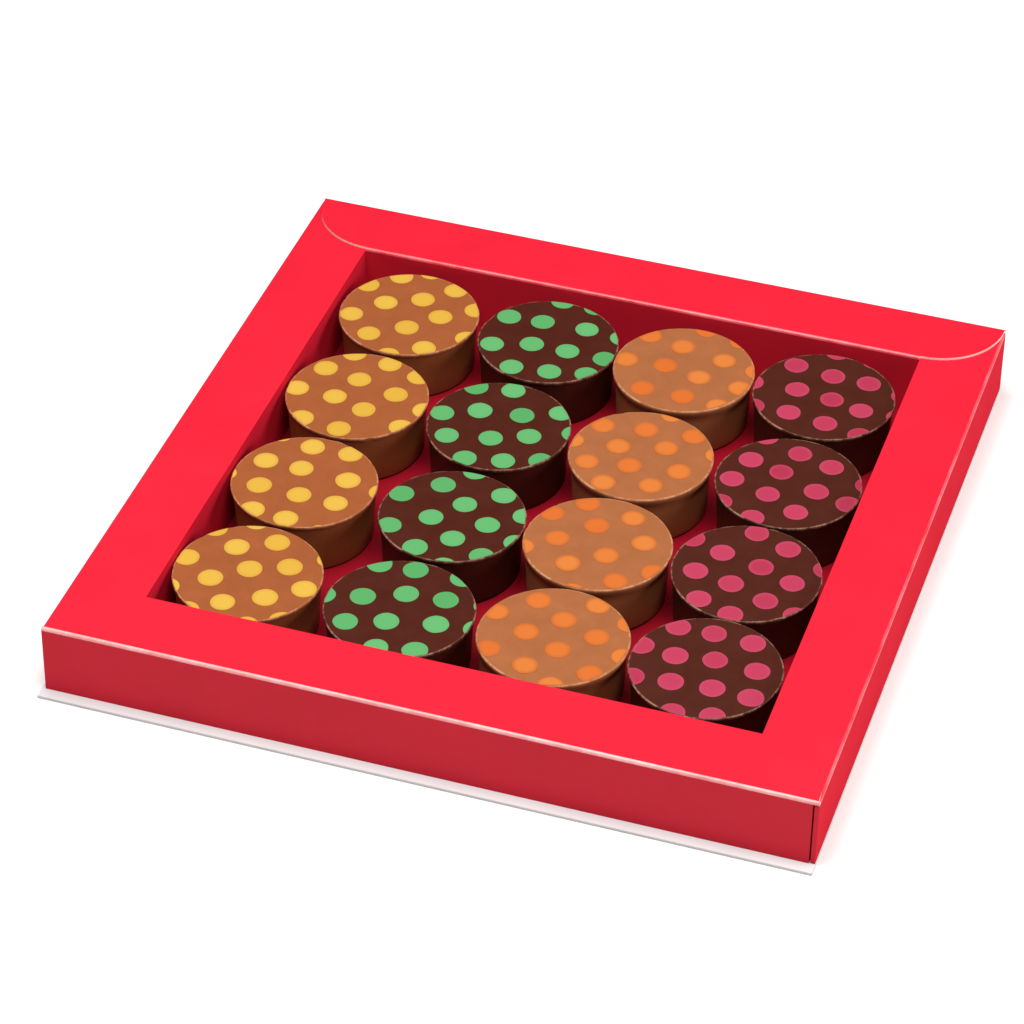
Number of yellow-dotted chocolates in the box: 4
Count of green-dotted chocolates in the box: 4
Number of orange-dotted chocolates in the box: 4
